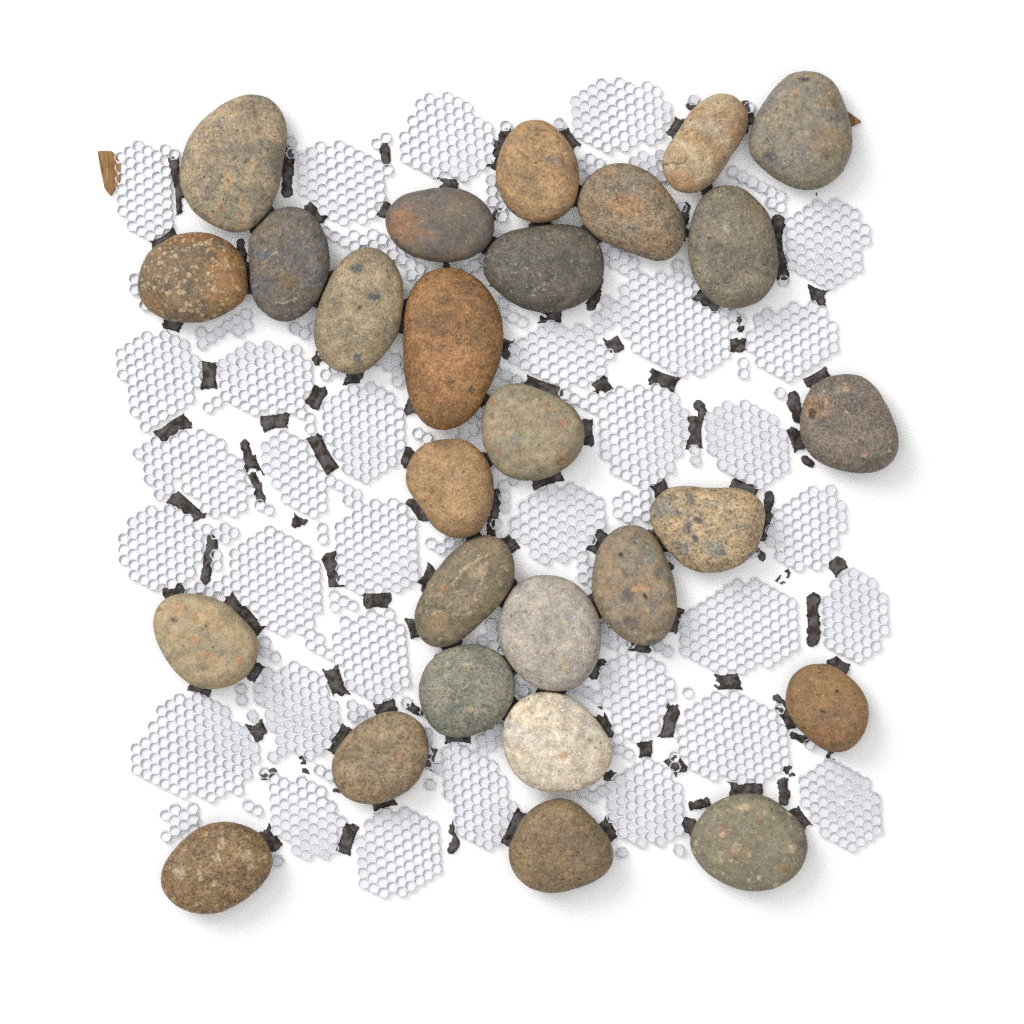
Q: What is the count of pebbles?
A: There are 27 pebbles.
